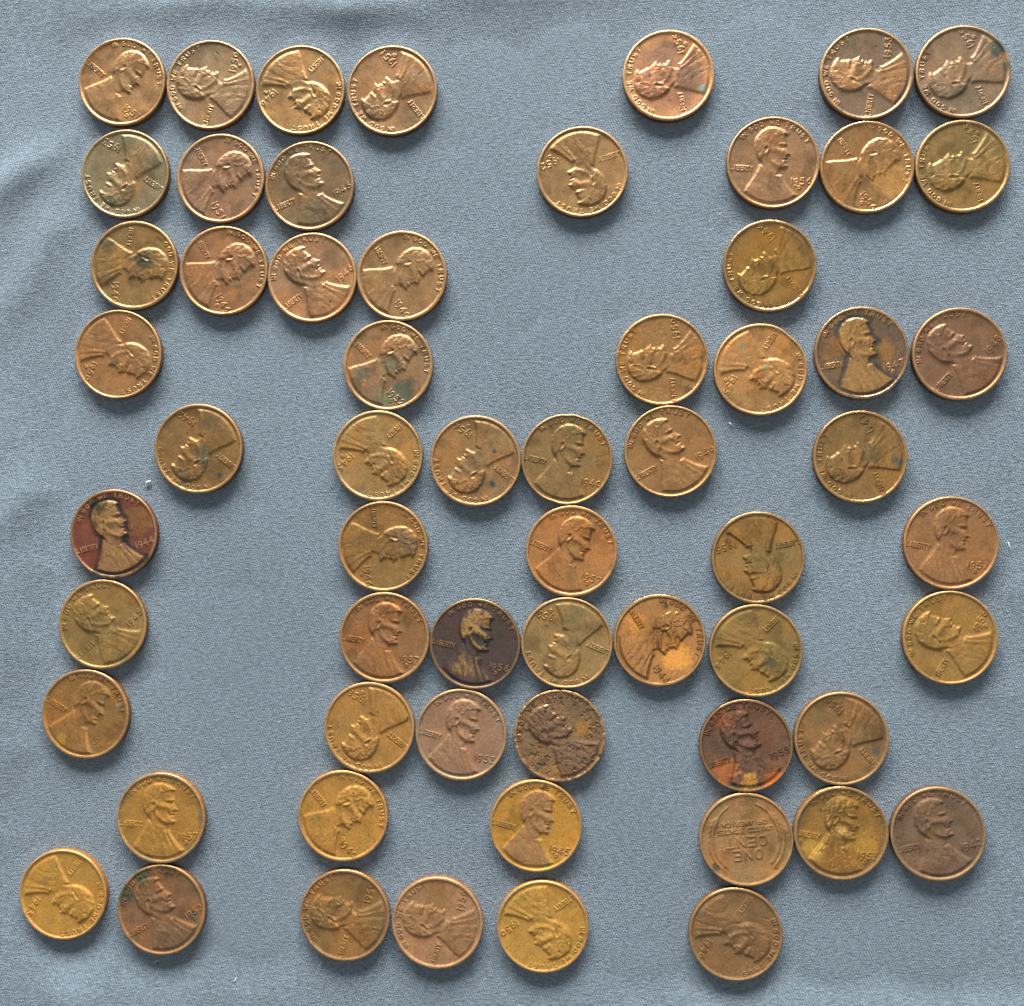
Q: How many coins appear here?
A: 61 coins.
